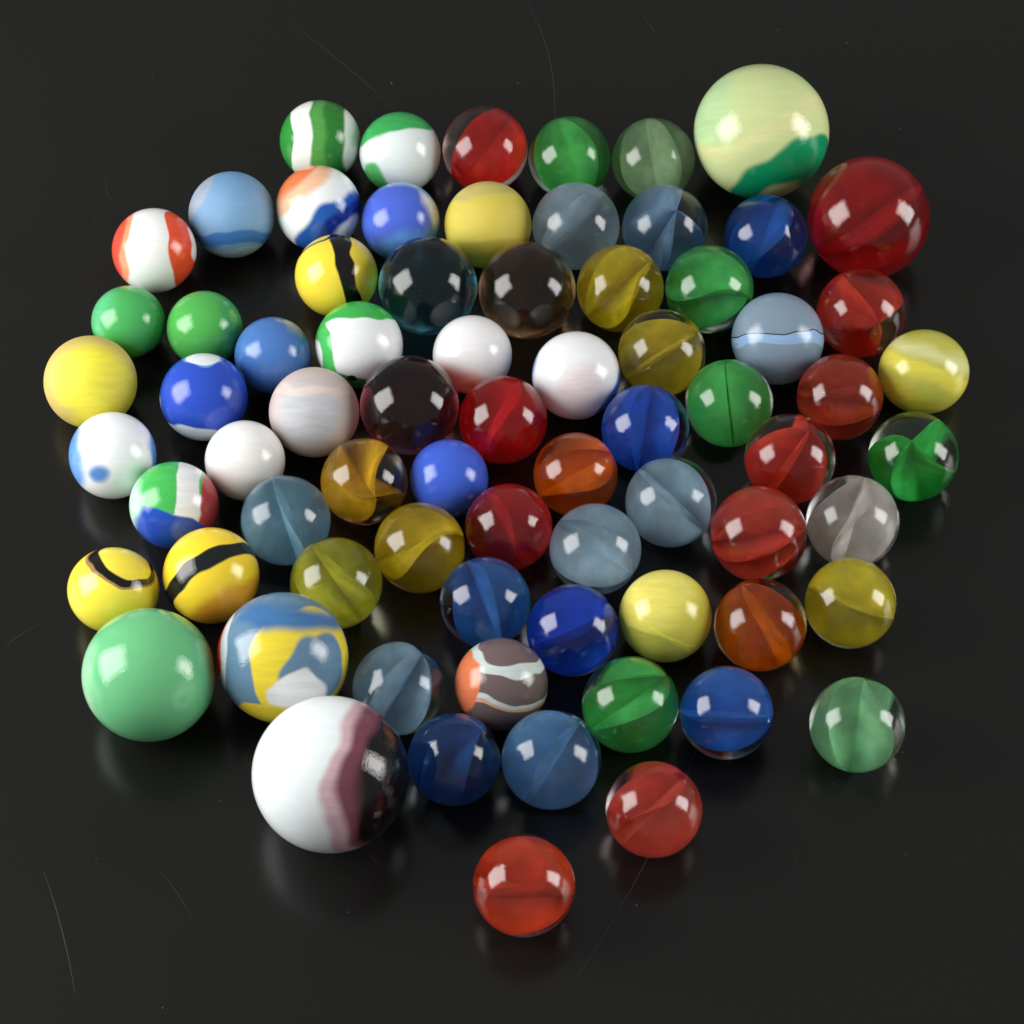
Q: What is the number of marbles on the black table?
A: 73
